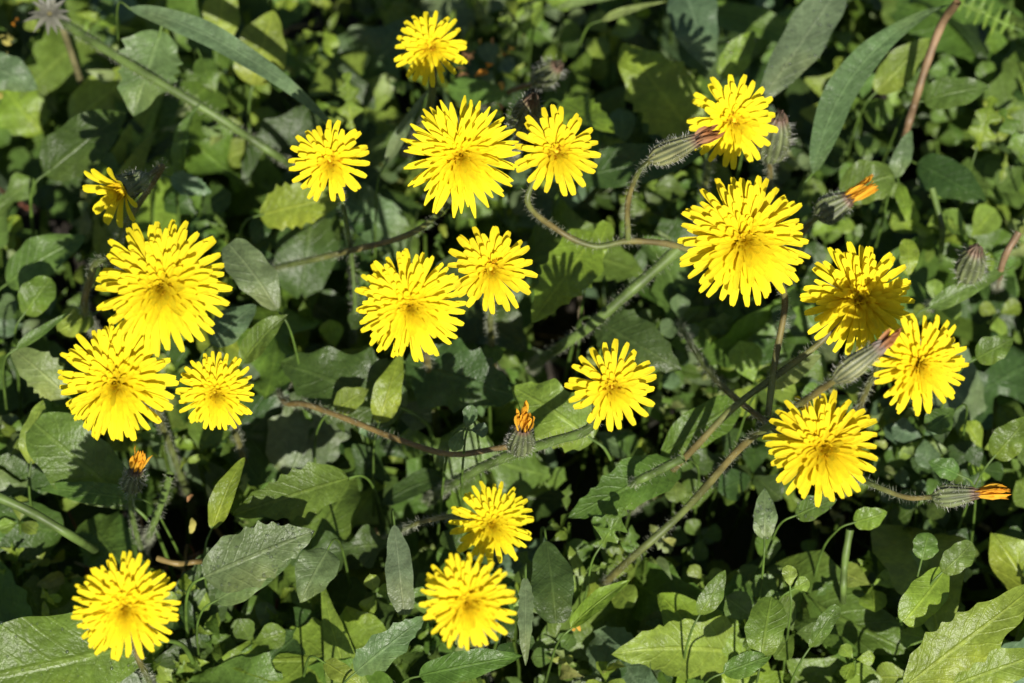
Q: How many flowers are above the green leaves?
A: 19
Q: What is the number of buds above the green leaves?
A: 10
